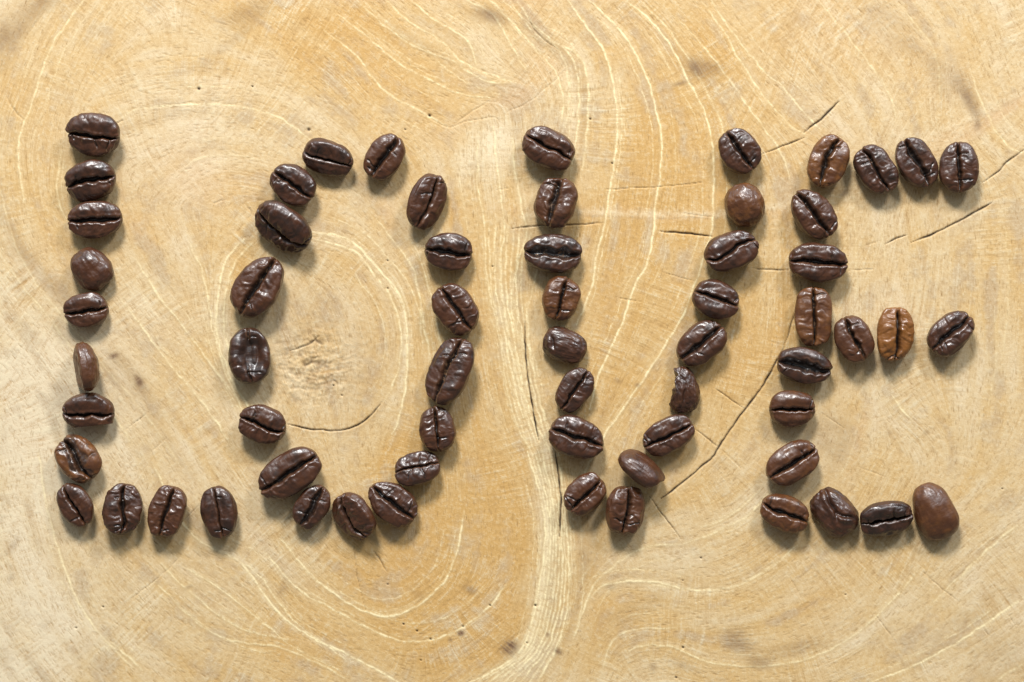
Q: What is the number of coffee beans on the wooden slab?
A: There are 63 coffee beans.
